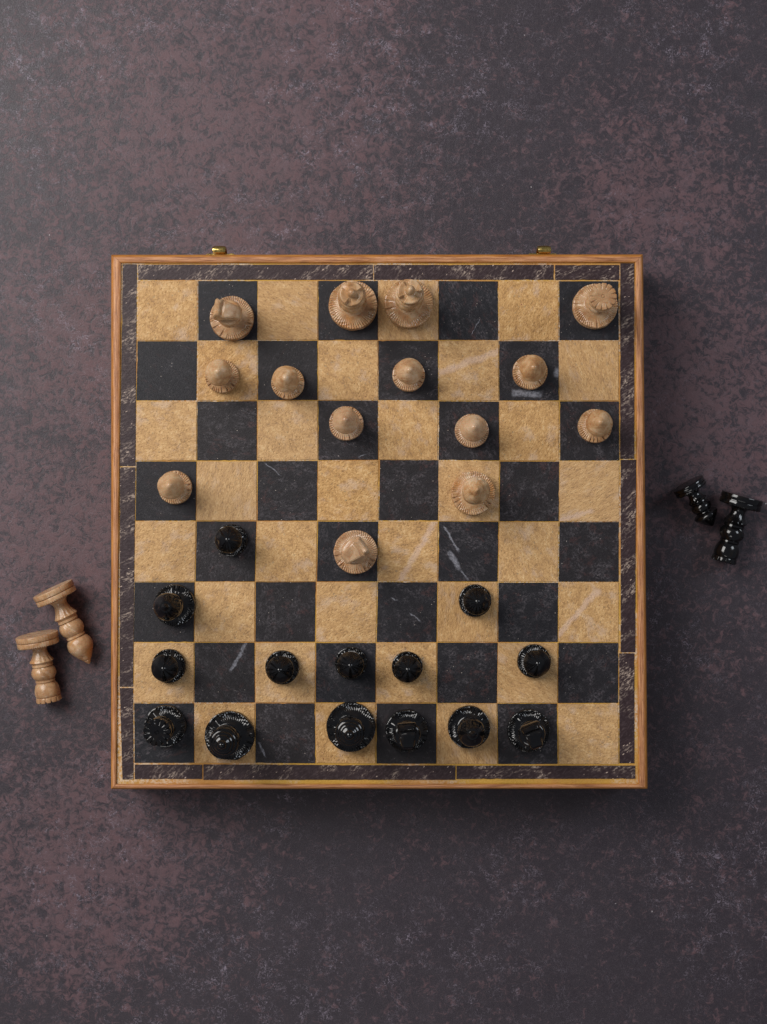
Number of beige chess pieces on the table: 16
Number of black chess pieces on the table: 16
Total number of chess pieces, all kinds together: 32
